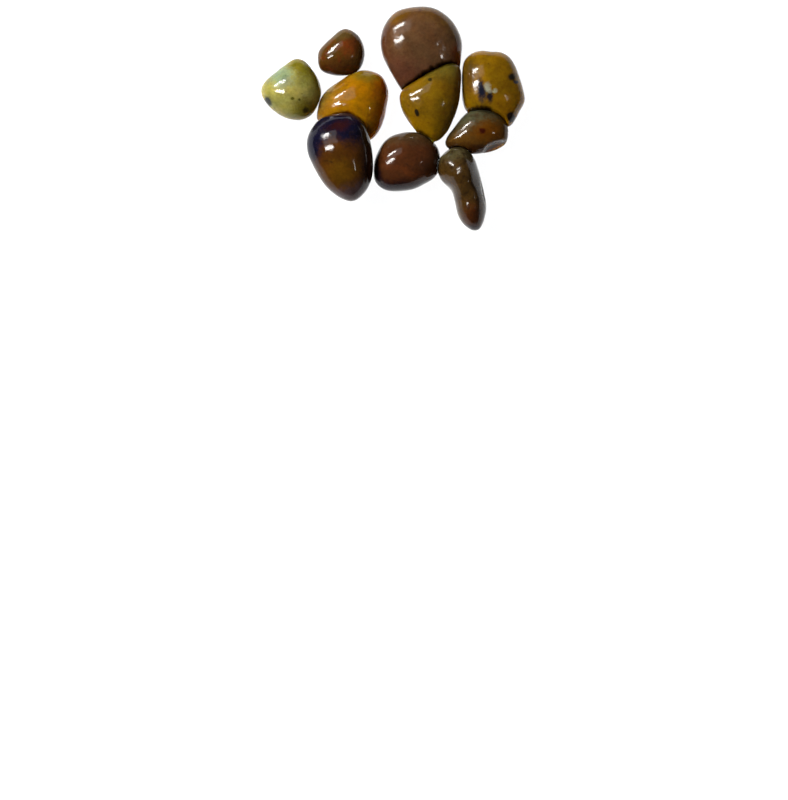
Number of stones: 10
